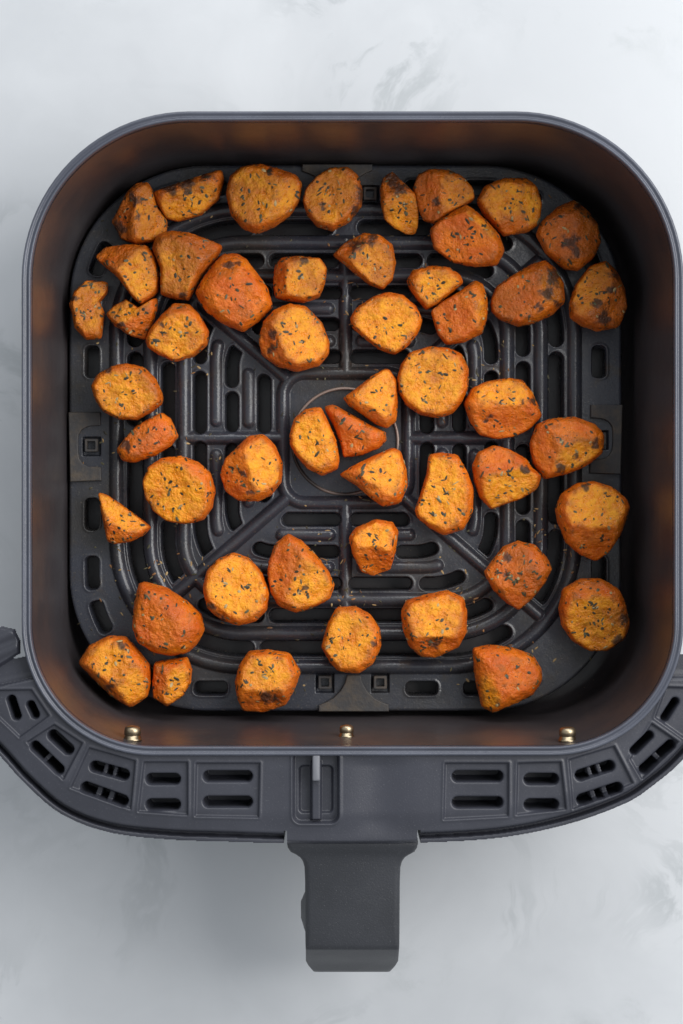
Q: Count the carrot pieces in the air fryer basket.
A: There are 50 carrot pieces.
